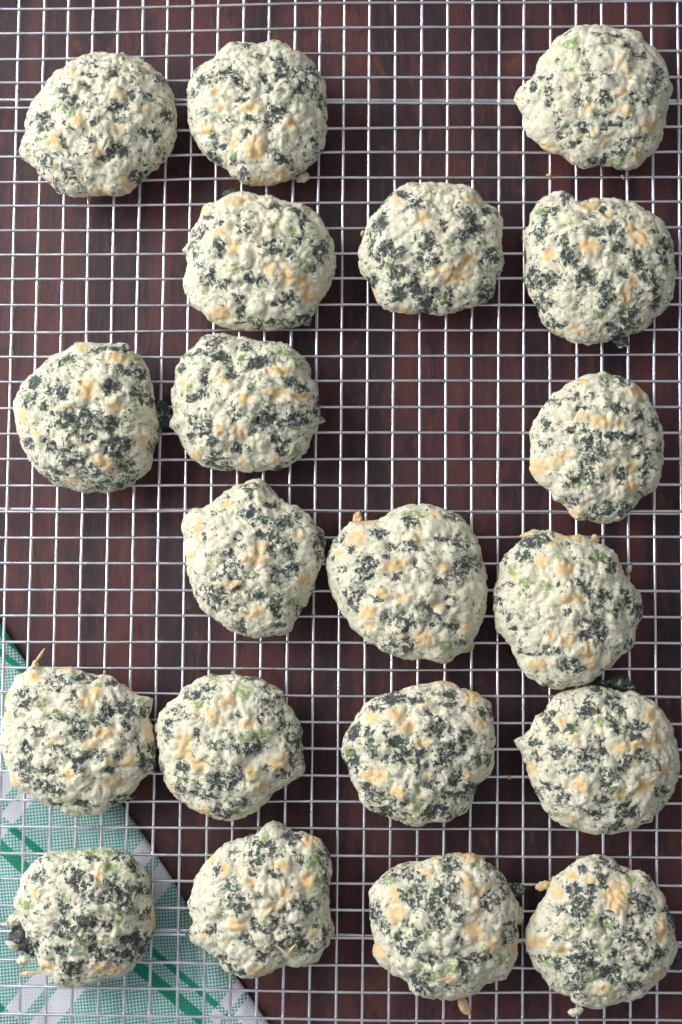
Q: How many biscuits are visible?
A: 20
